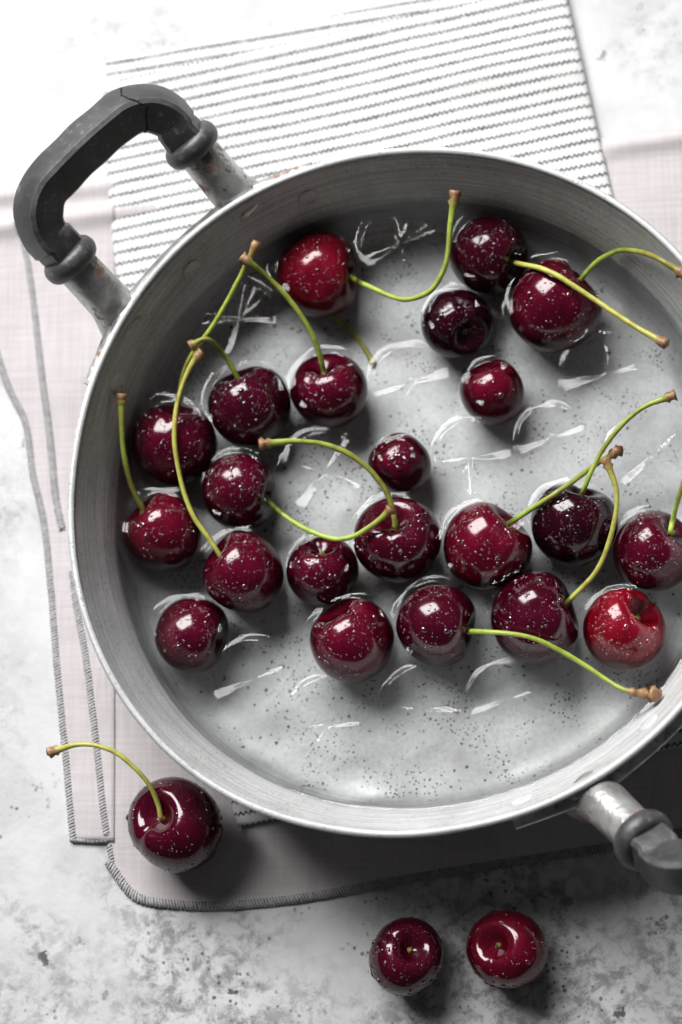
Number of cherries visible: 25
